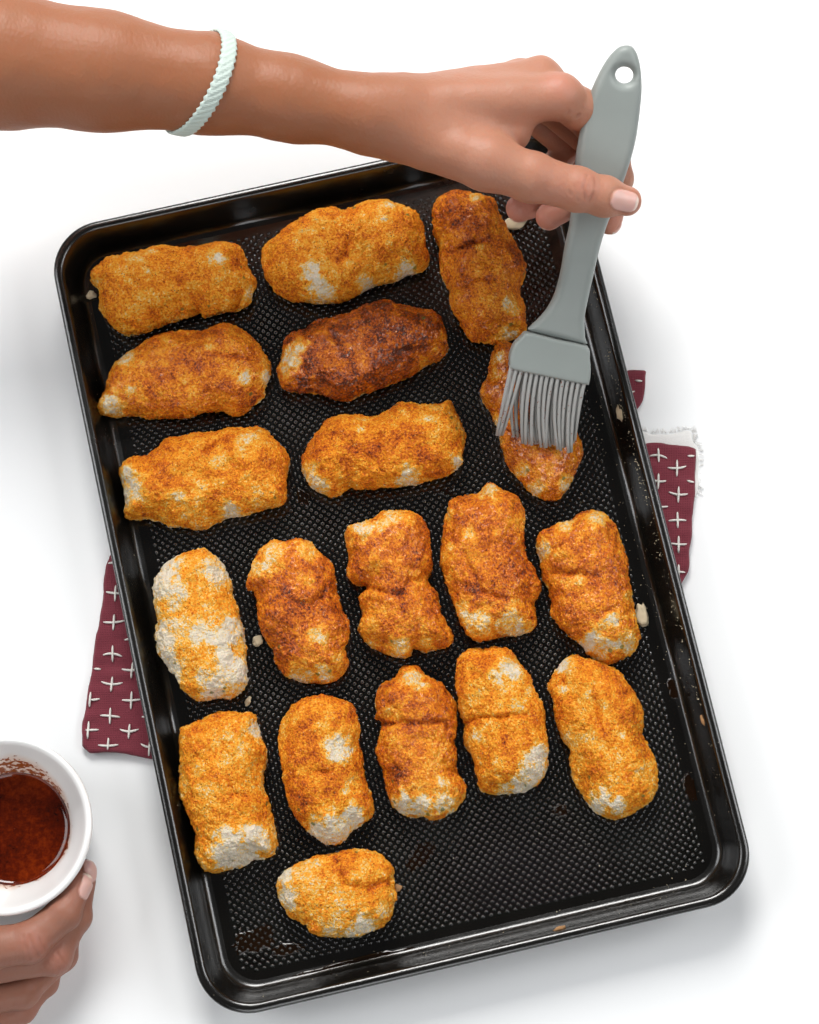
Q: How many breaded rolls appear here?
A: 19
